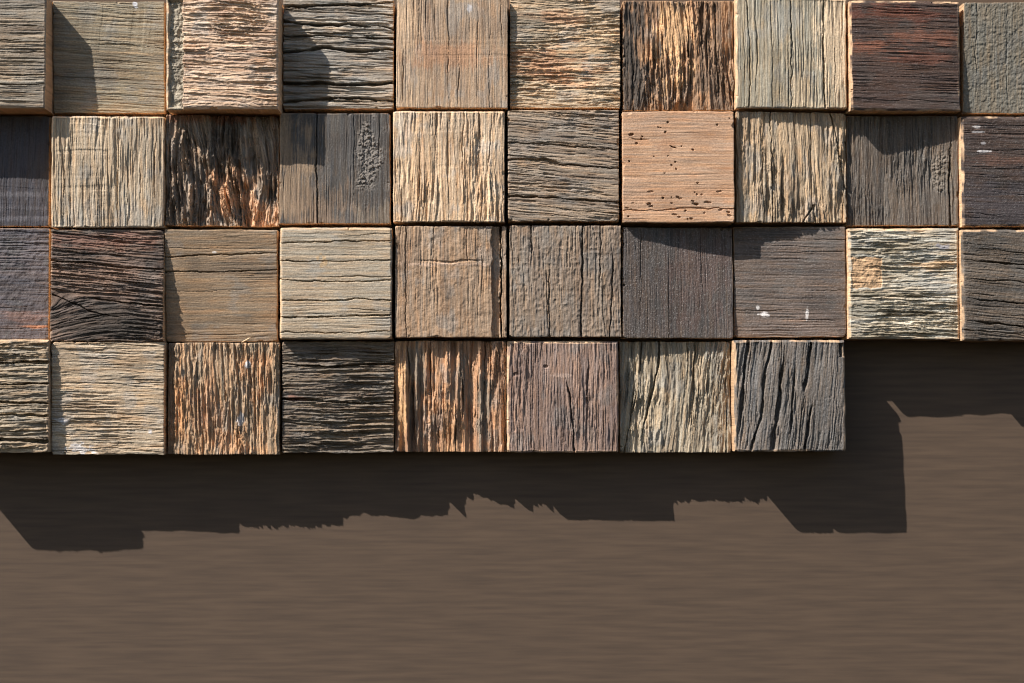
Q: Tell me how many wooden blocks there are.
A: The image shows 38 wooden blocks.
